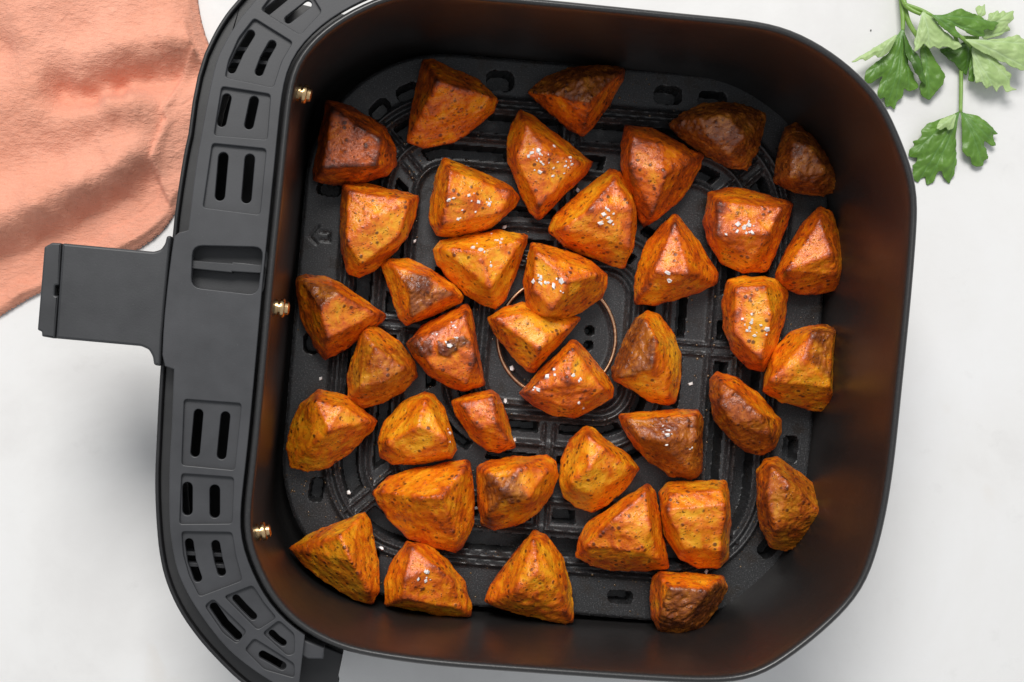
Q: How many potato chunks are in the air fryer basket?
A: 39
